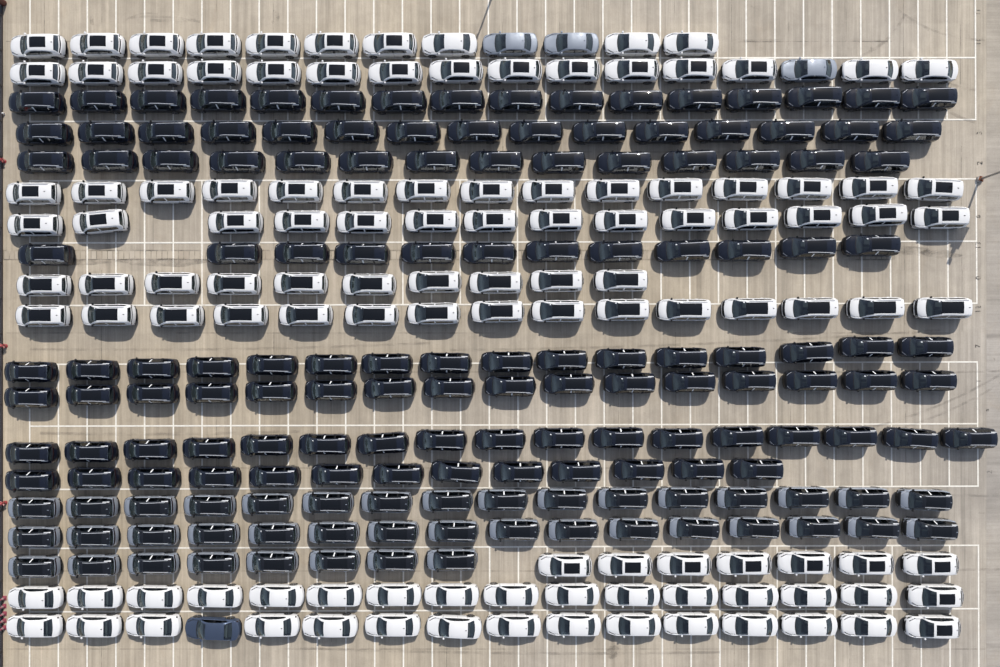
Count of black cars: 119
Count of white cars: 117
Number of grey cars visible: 43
